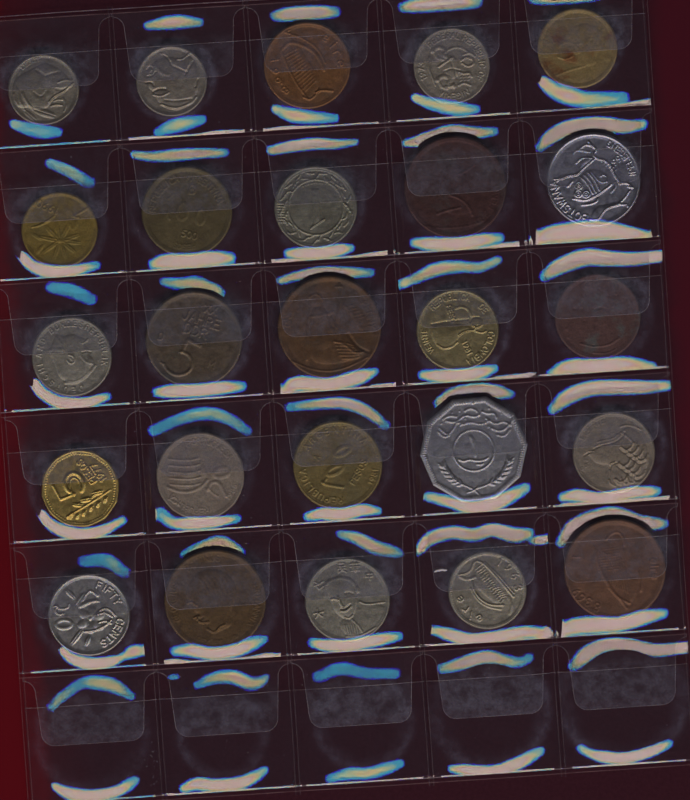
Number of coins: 25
